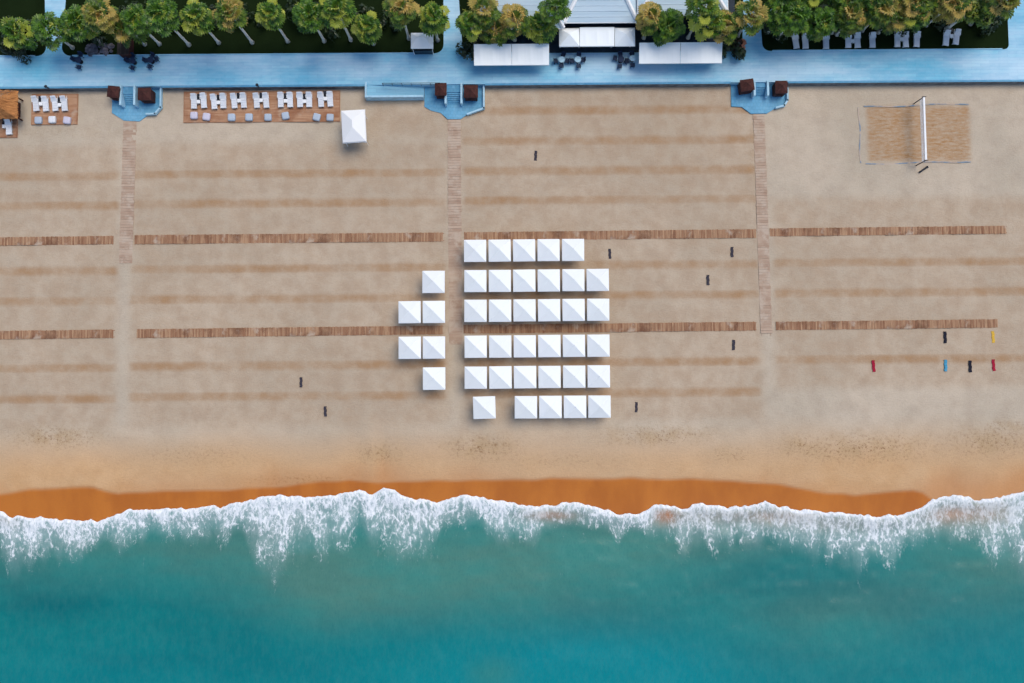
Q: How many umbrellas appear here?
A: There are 40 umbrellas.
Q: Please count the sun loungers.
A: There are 30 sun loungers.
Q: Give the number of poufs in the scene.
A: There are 11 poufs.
